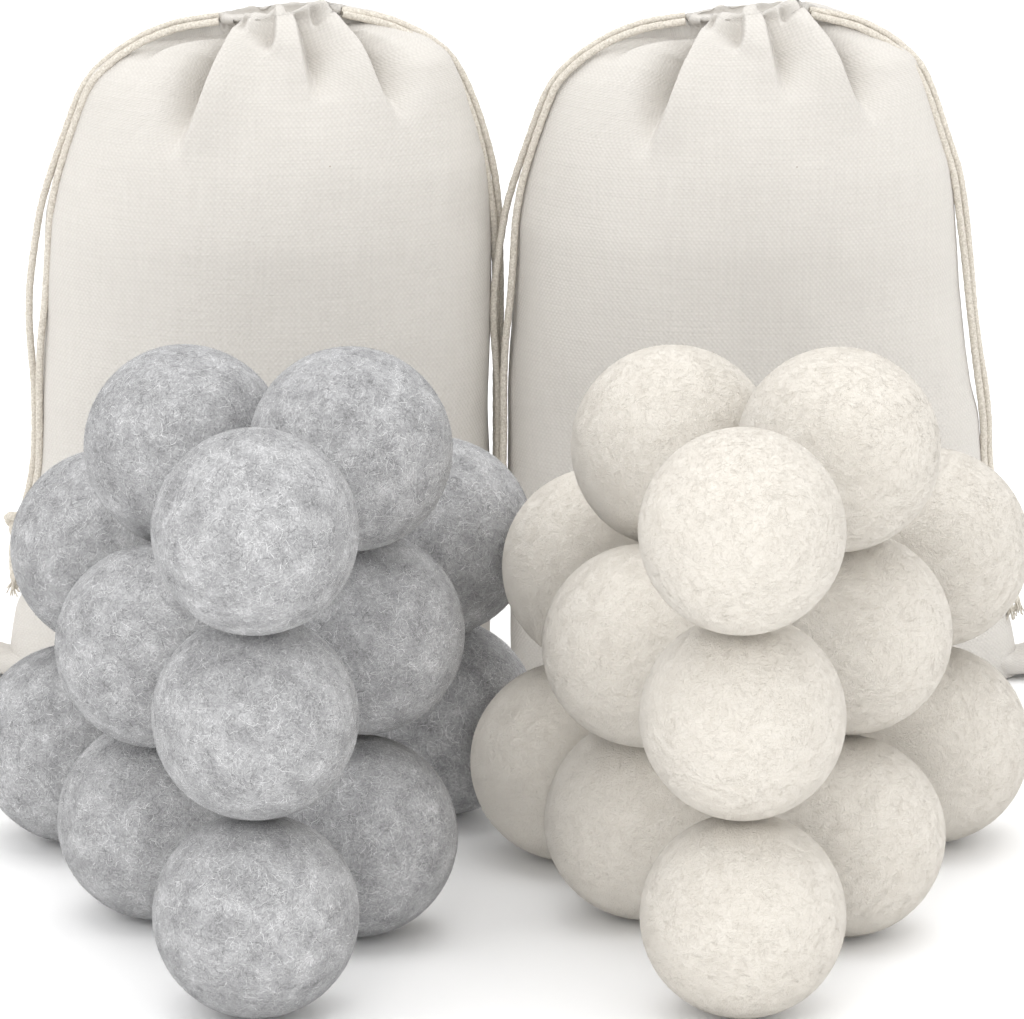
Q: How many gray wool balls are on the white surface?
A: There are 13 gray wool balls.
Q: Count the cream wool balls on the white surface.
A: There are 13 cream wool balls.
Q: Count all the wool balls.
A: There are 26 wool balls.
